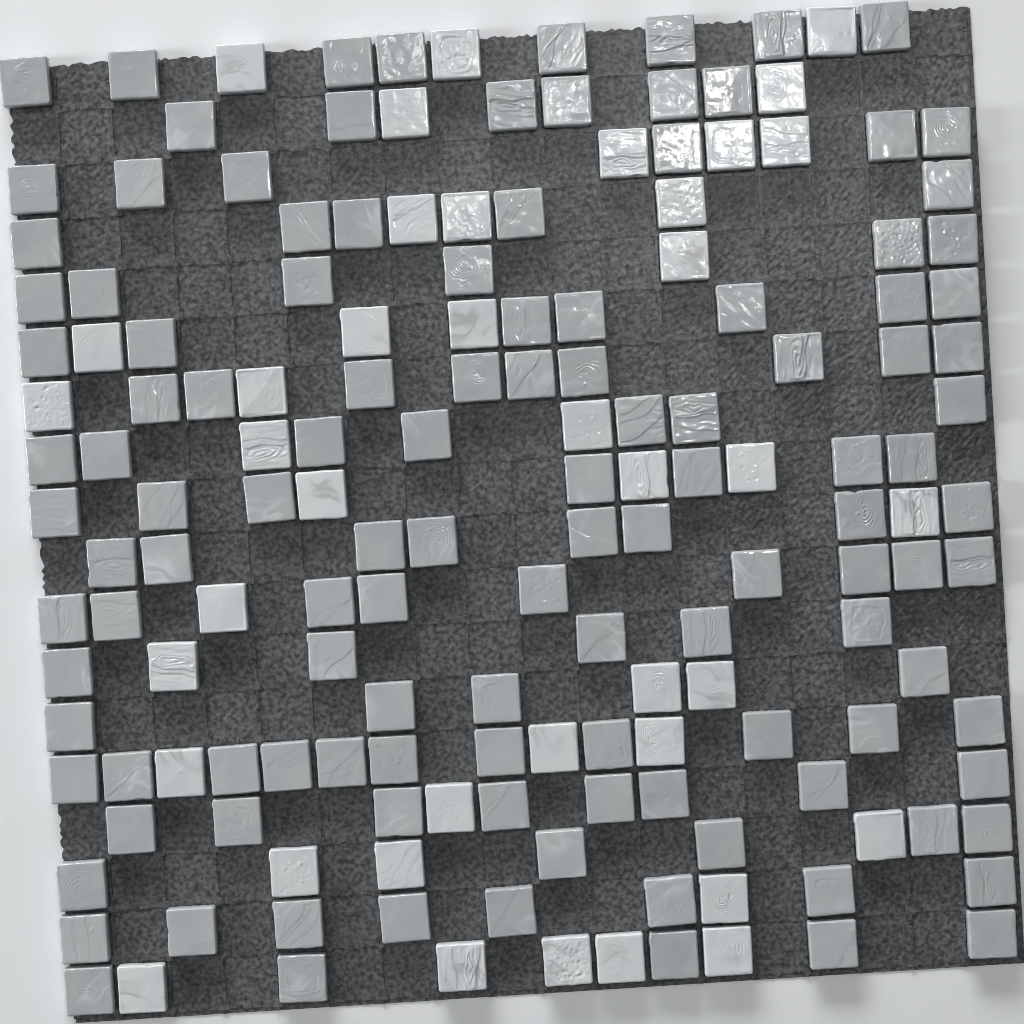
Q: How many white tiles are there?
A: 40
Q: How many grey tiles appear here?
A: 124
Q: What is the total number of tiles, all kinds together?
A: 164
